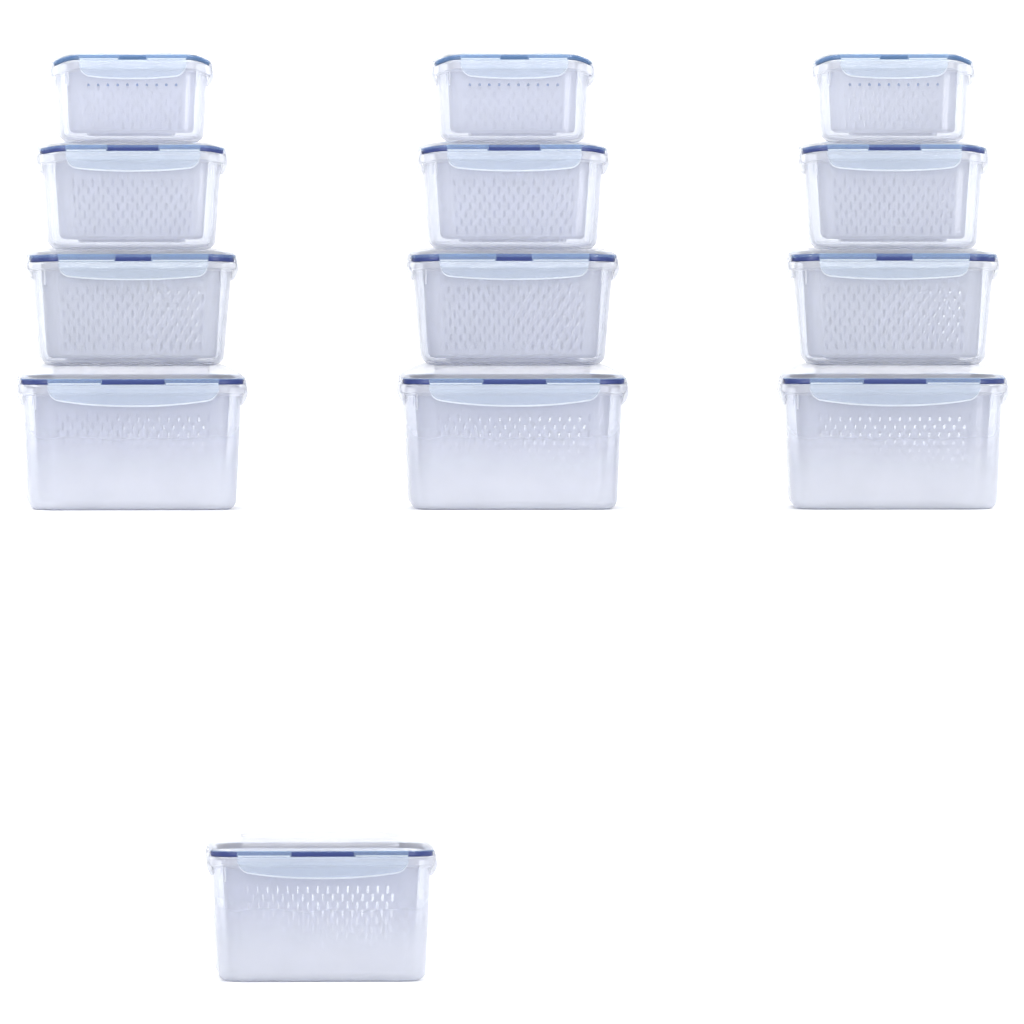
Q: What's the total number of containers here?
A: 13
